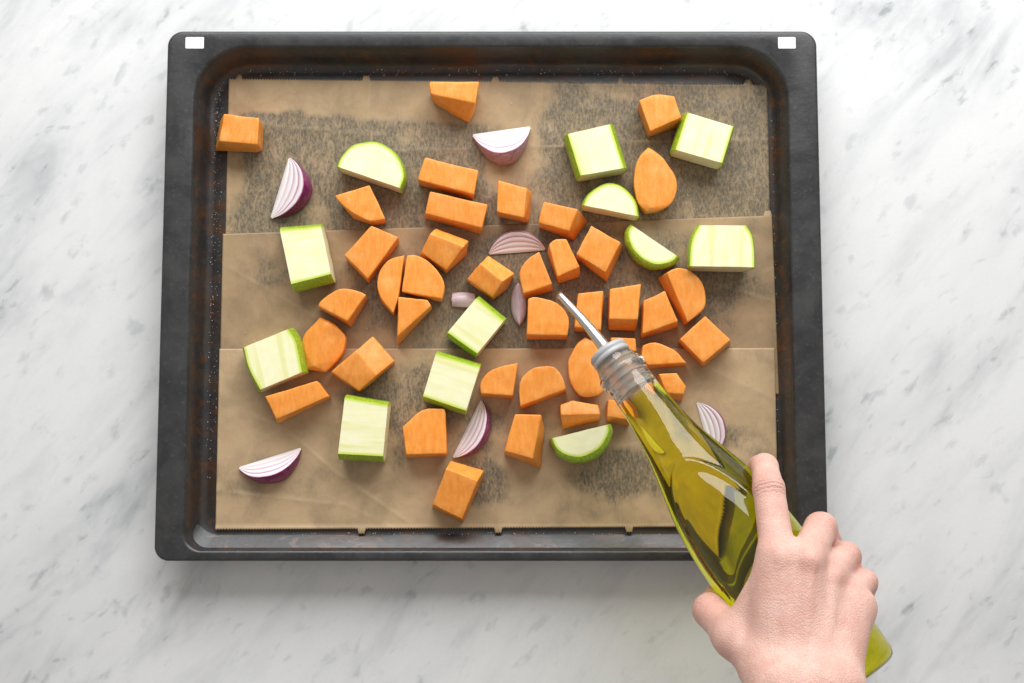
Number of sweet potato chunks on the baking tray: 39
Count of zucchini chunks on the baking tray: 12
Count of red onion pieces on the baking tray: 8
